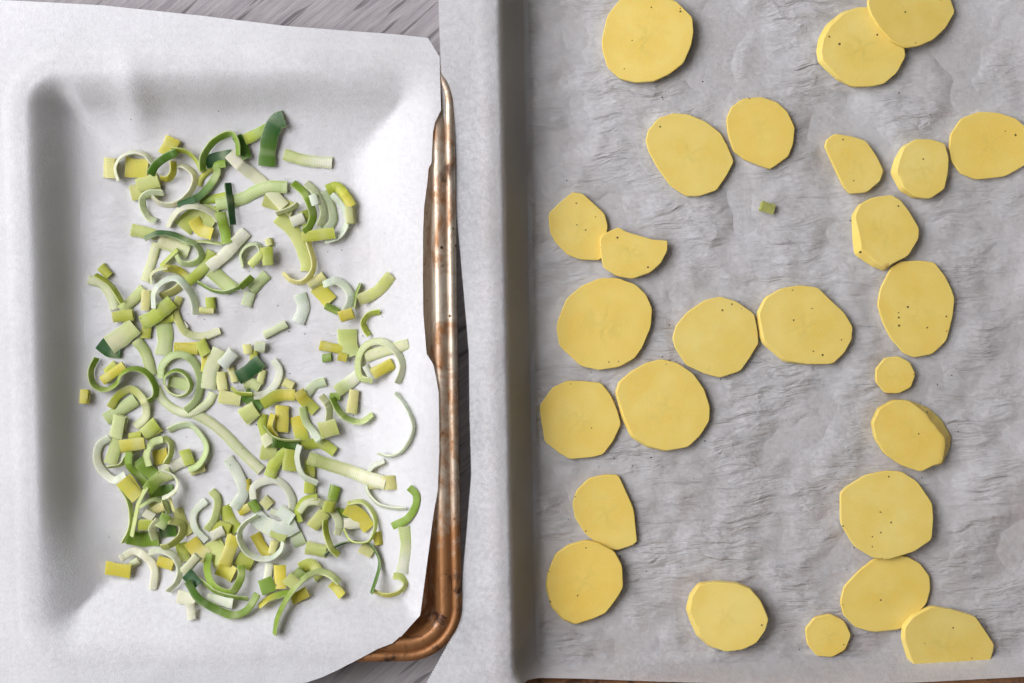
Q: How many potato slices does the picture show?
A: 26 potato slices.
